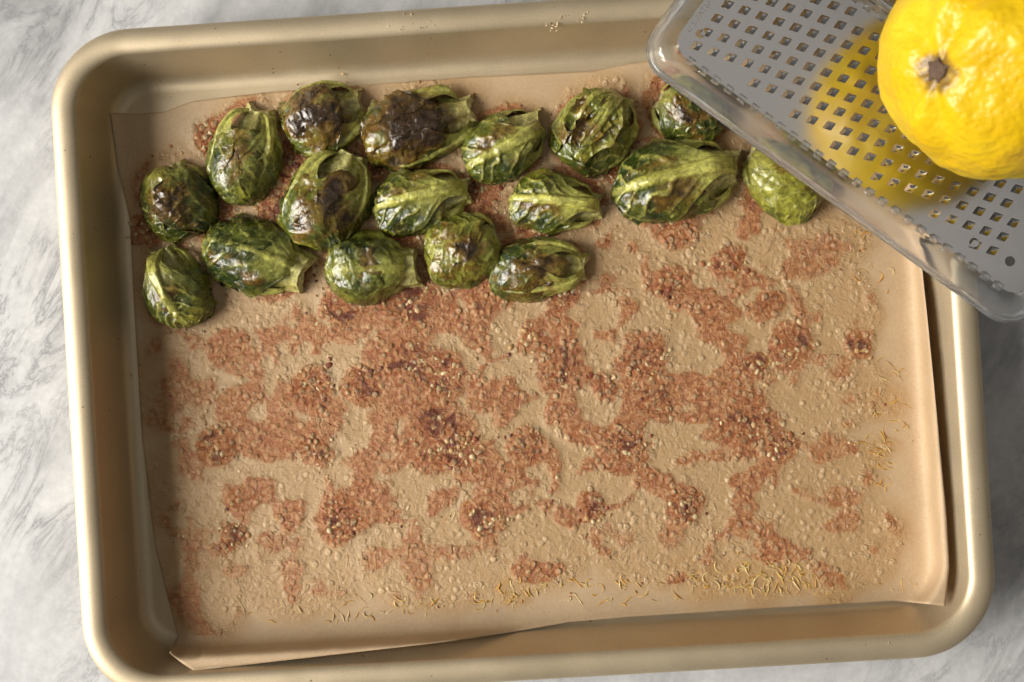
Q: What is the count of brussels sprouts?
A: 17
